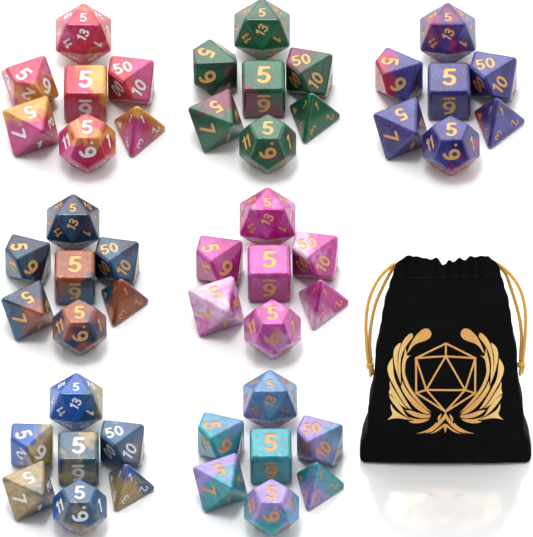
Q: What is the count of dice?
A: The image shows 49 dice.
